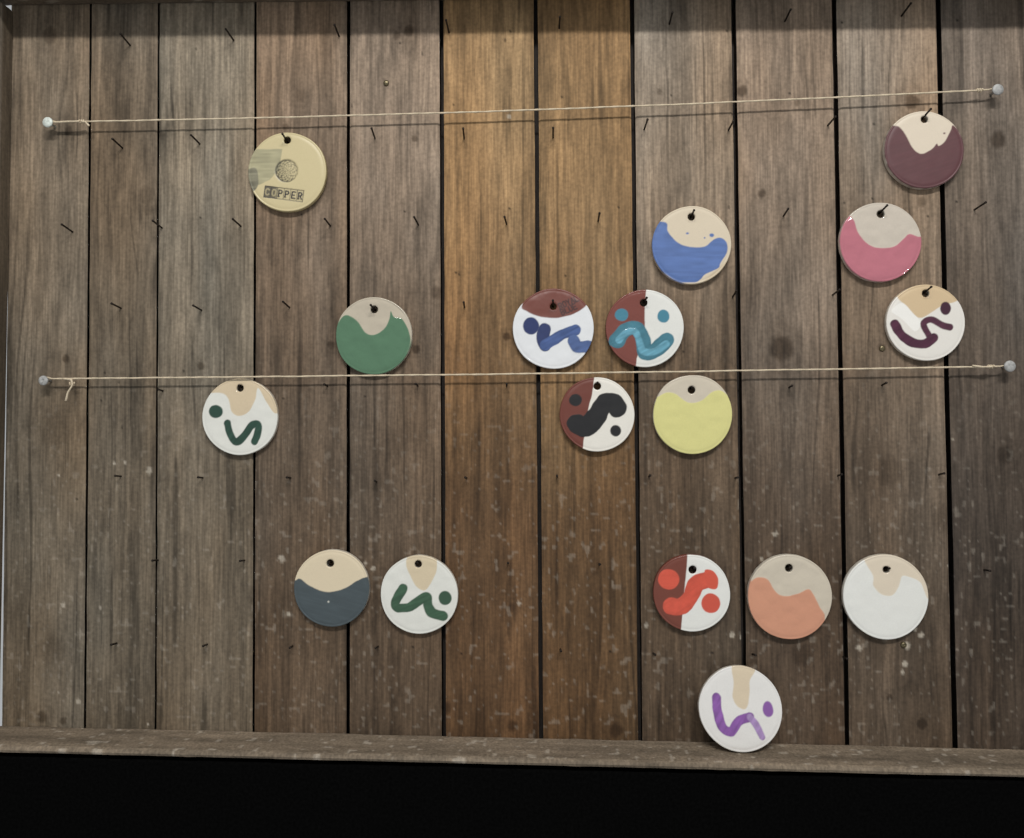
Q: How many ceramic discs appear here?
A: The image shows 17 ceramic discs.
